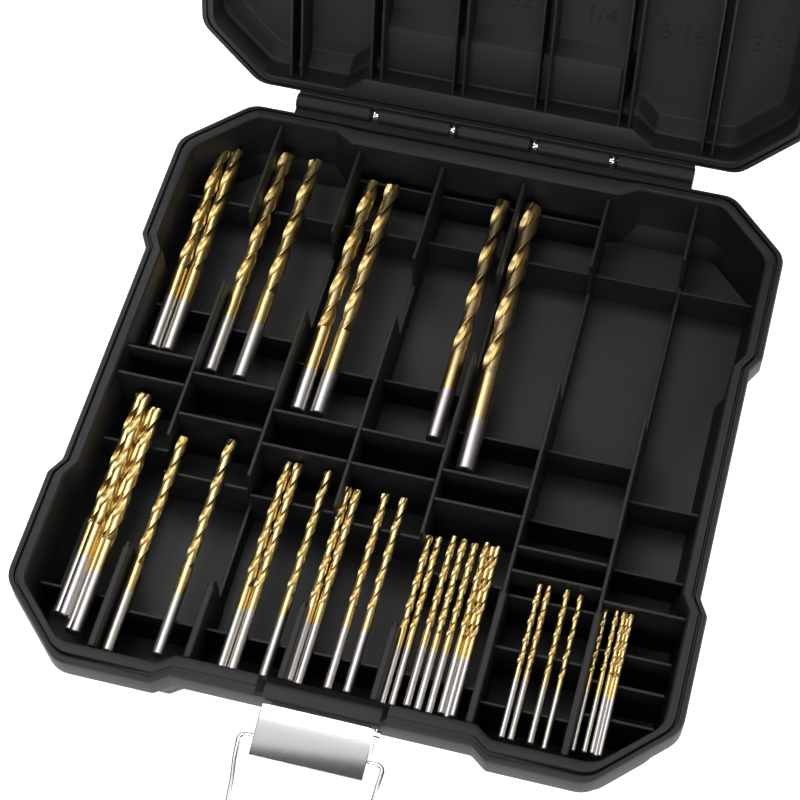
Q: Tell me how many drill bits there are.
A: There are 38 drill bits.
